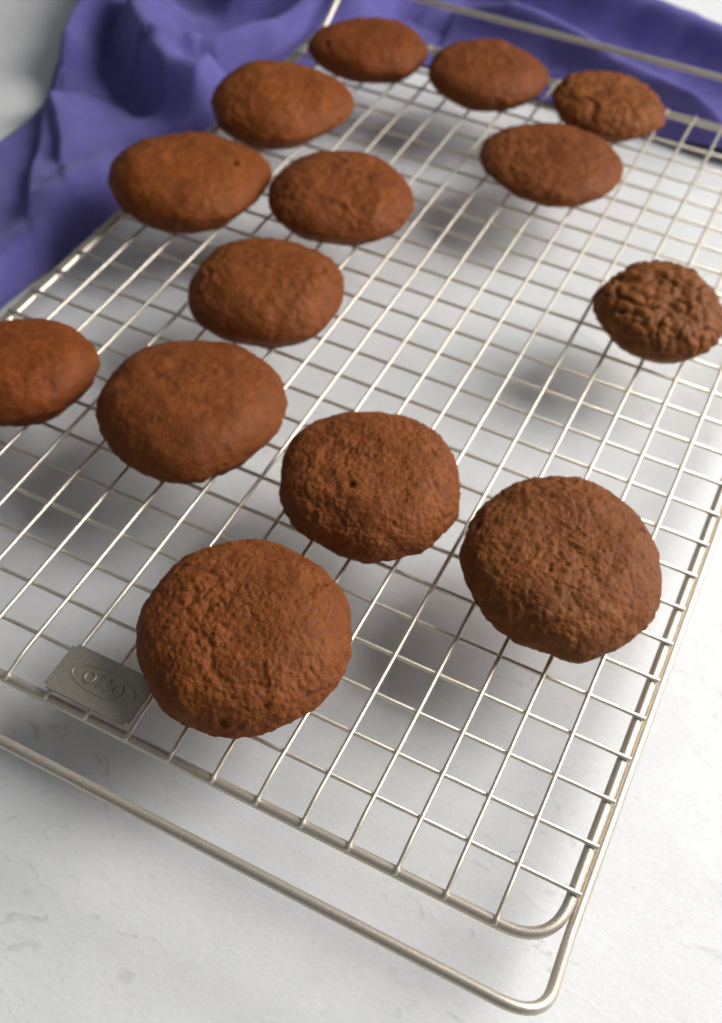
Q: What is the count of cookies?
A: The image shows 14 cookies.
